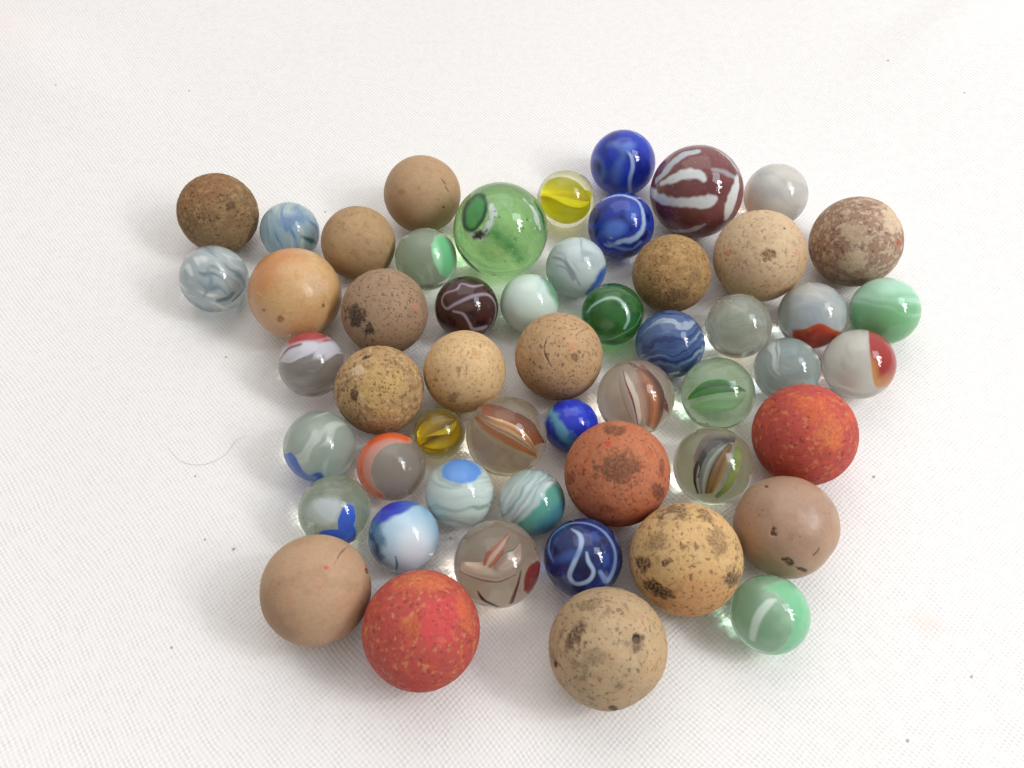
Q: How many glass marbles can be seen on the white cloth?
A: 35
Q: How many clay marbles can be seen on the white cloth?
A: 18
